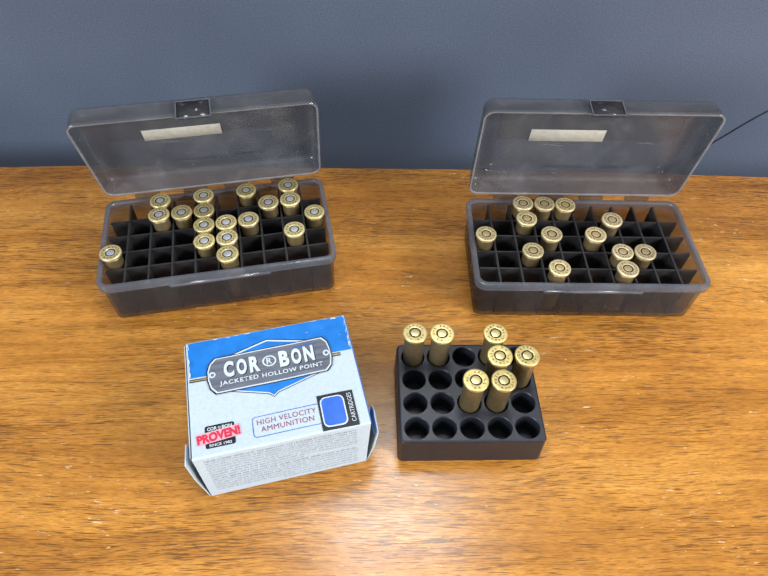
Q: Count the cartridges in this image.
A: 38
